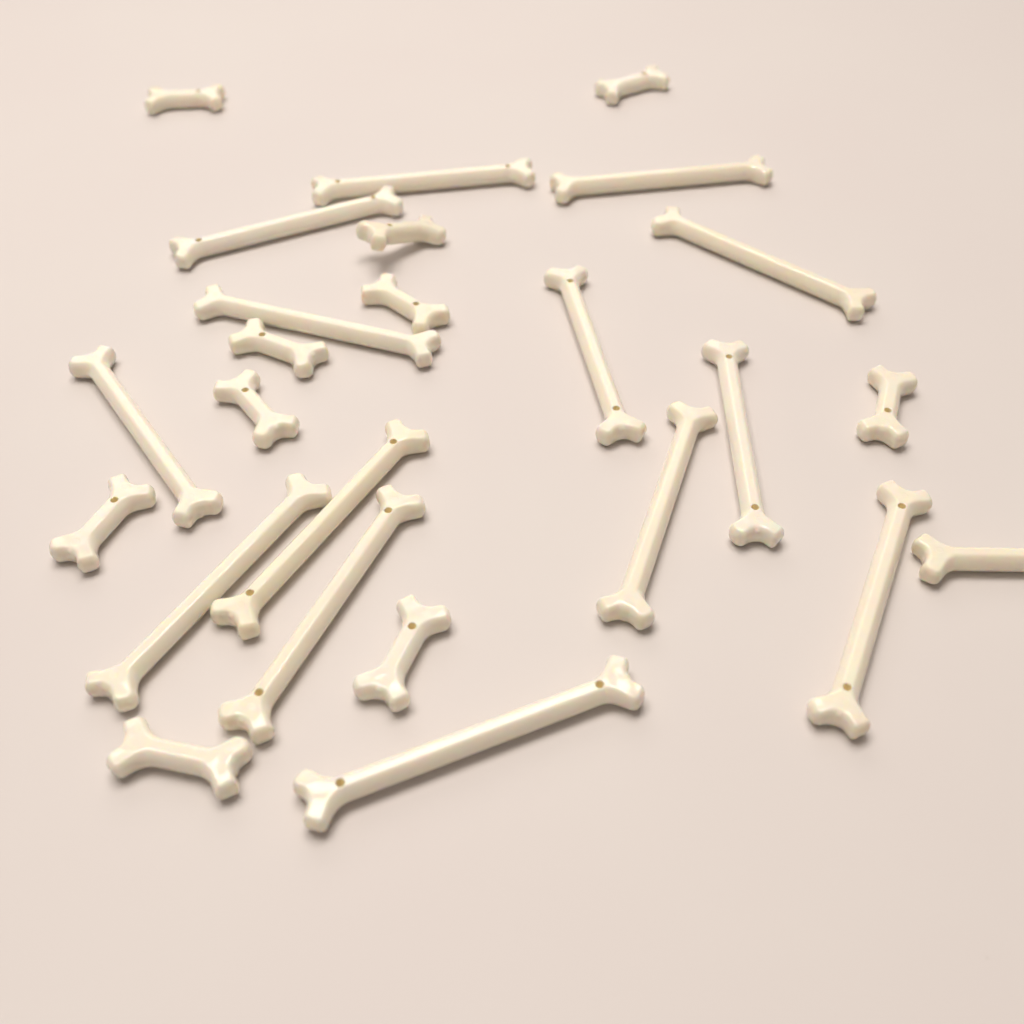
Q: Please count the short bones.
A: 10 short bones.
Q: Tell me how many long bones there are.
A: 15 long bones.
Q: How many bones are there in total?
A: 25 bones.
